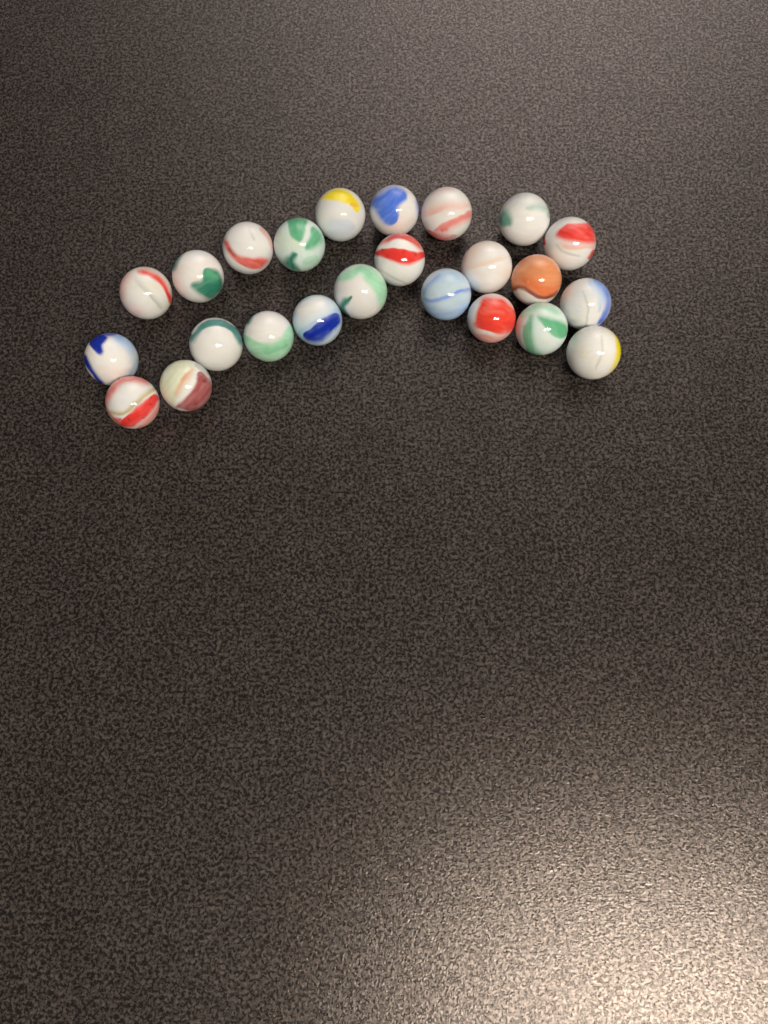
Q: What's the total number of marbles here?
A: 24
